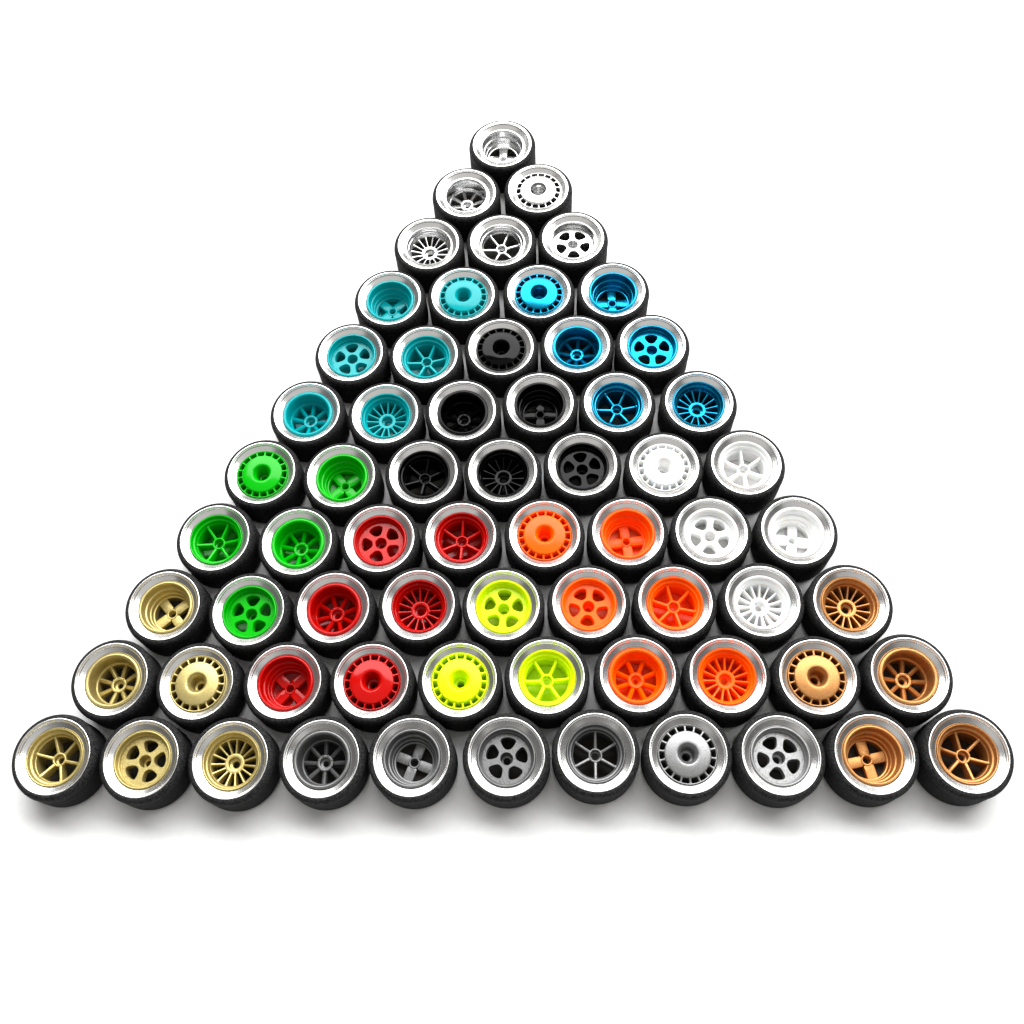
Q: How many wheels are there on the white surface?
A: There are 66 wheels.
